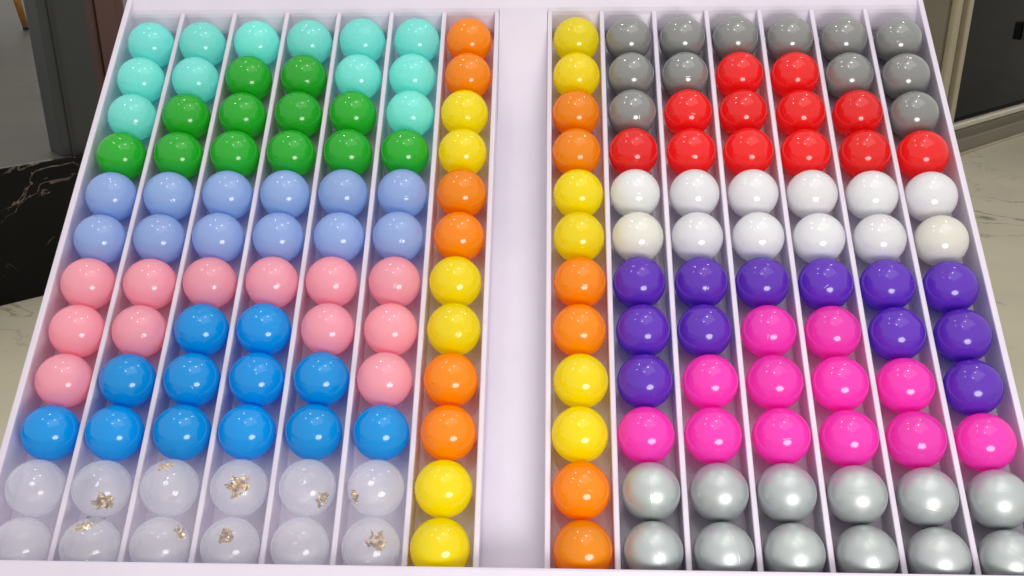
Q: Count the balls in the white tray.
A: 168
